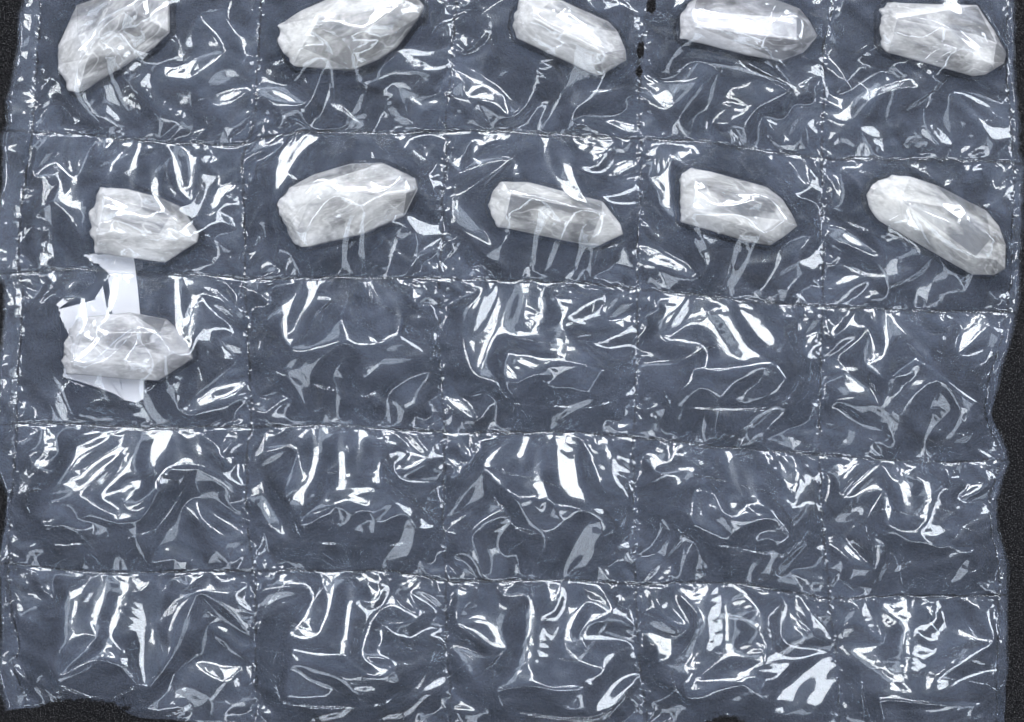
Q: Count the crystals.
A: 11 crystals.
